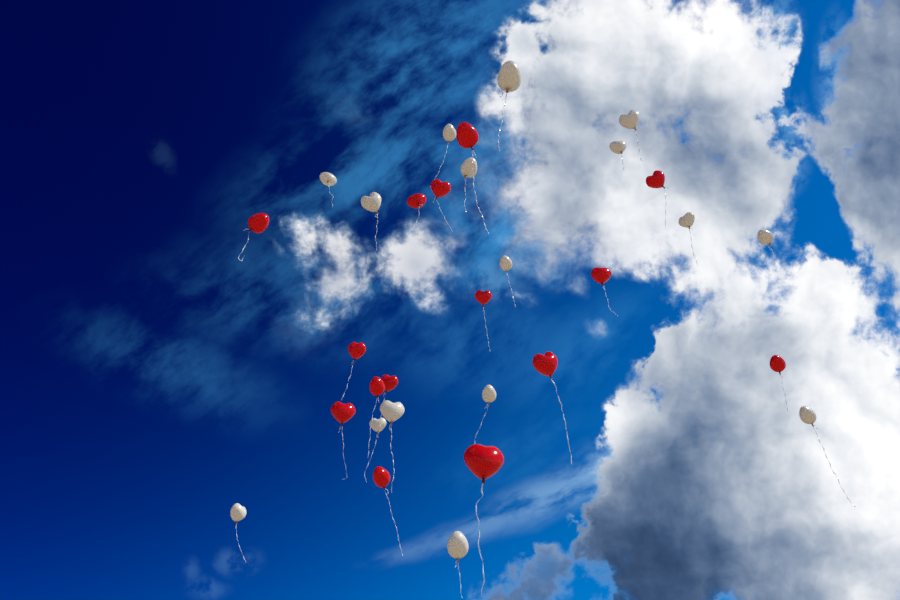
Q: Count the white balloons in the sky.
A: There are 16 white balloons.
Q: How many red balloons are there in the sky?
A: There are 15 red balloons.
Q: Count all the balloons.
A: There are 31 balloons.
